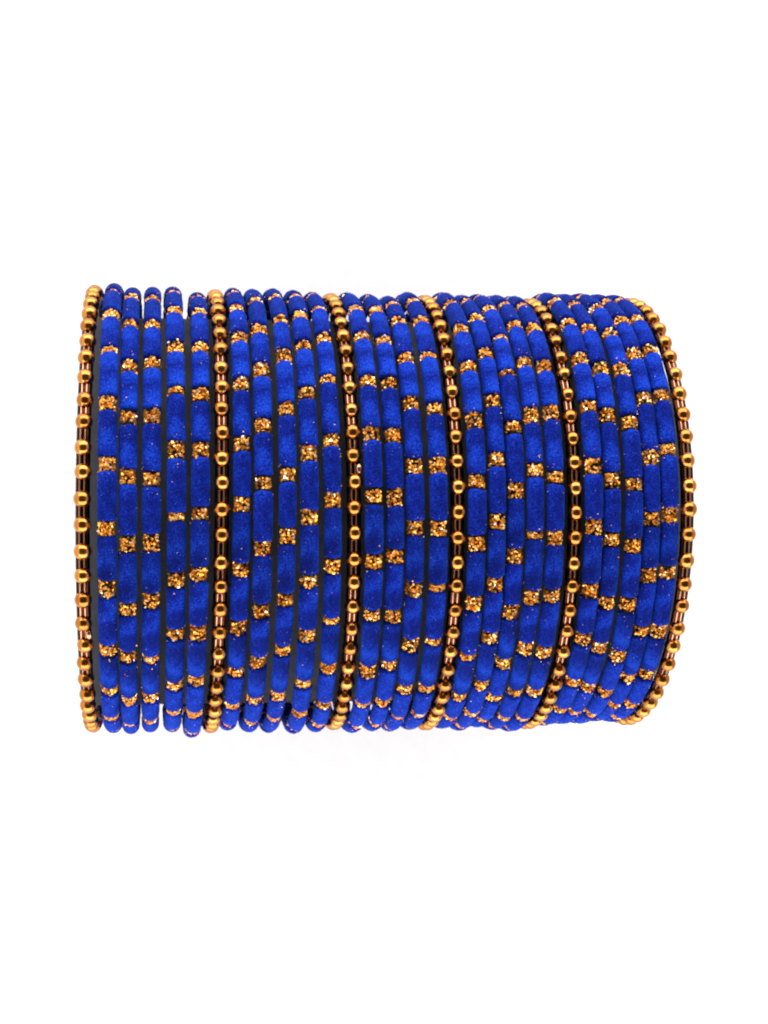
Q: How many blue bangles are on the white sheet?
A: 24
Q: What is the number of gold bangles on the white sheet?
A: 6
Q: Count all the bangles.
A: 30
